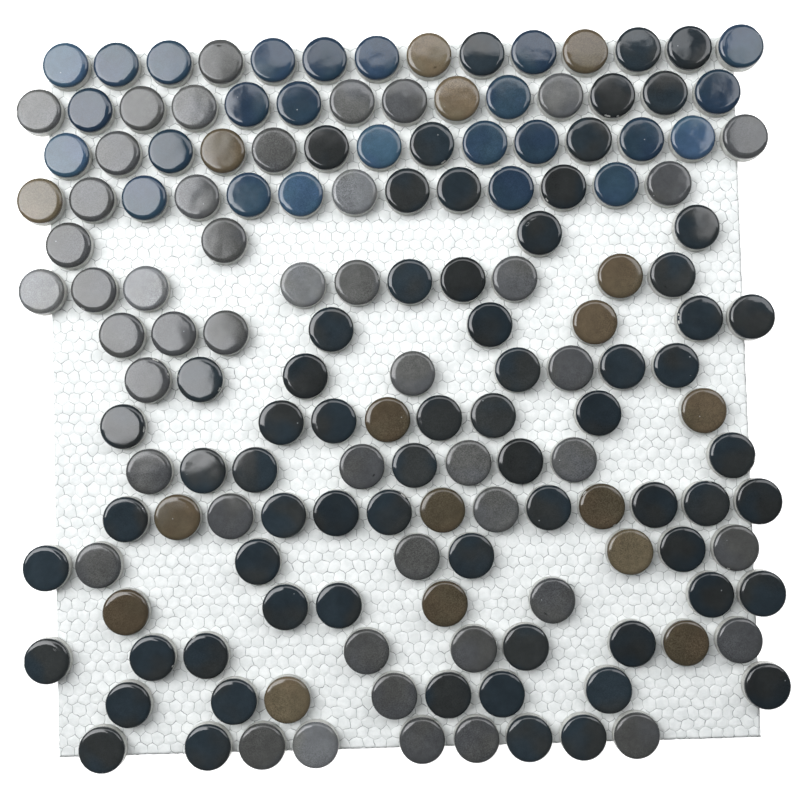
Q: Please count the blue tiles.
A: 25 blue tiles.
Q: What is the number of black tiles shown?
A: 67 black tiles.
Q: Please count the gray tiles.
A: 47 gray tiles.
